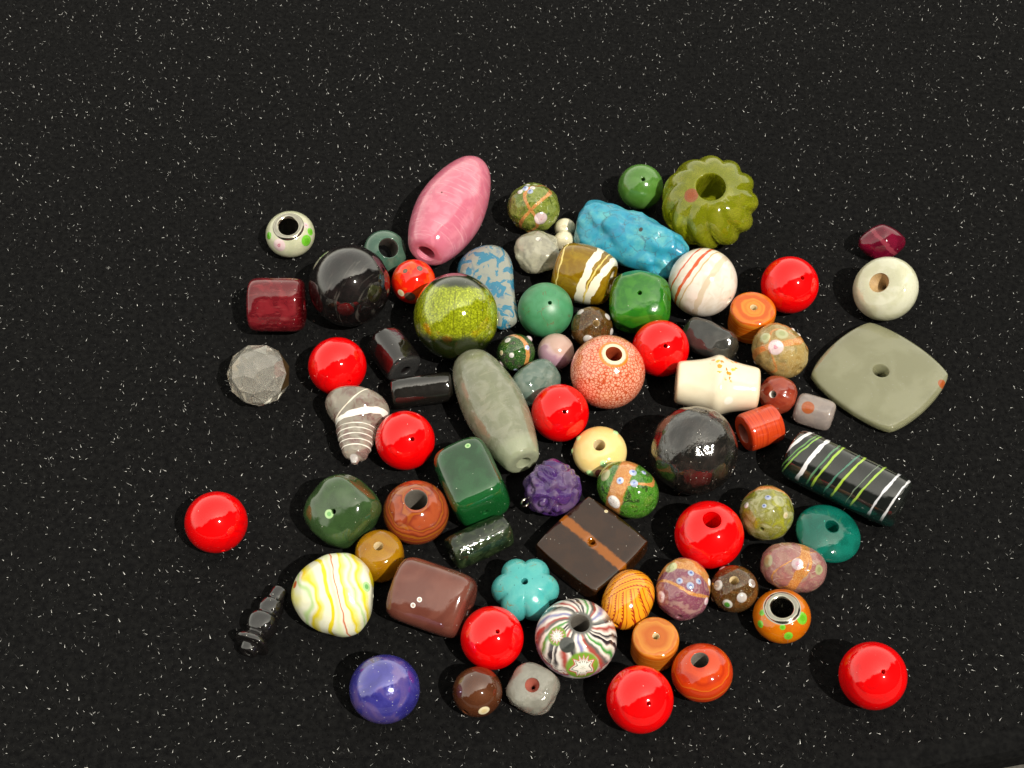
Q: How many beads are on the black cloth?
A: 76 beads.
